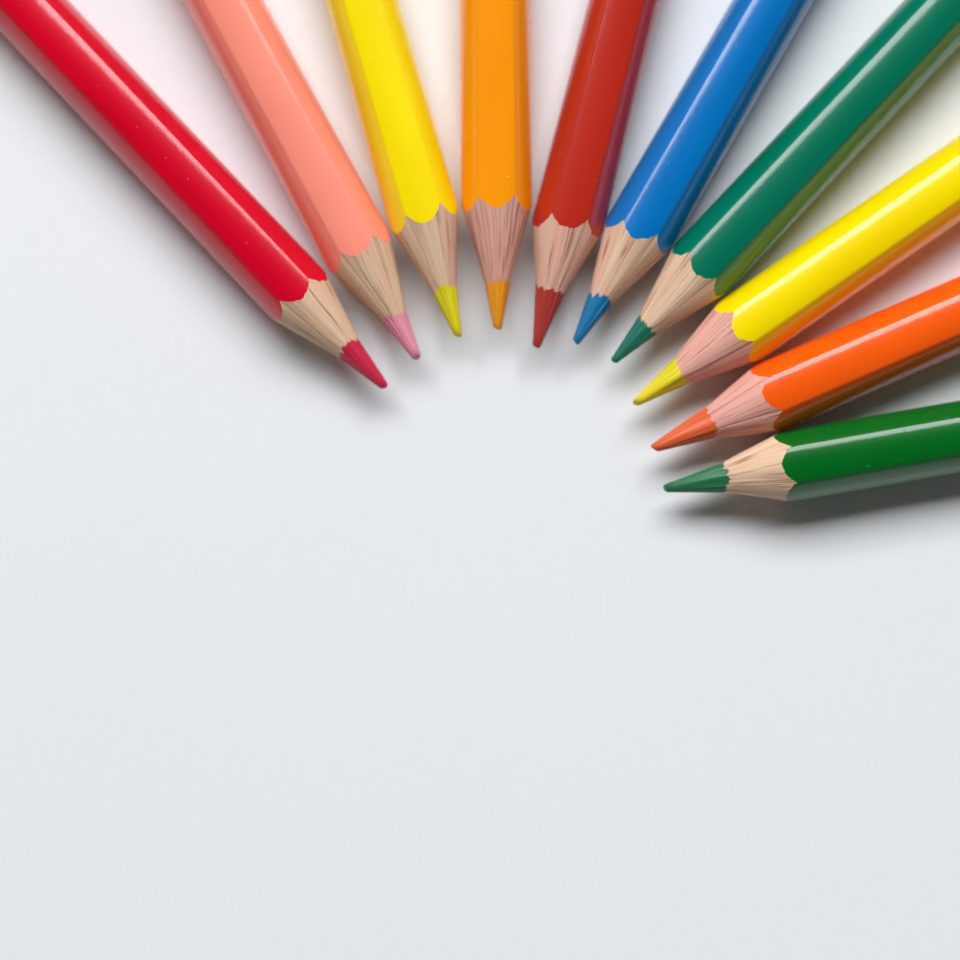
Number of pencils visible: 10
